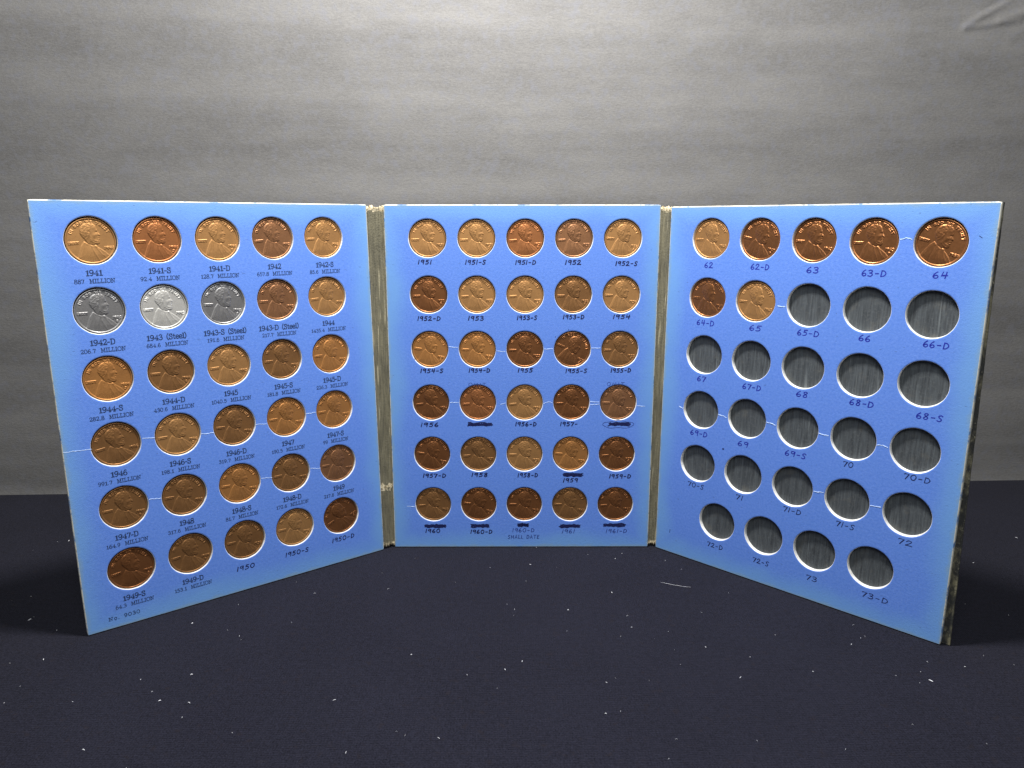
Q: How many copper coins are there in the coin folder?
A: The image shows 64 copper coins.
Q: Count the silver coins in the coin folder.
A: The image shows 3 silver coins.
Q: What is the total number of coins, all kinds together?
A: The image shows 67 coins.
